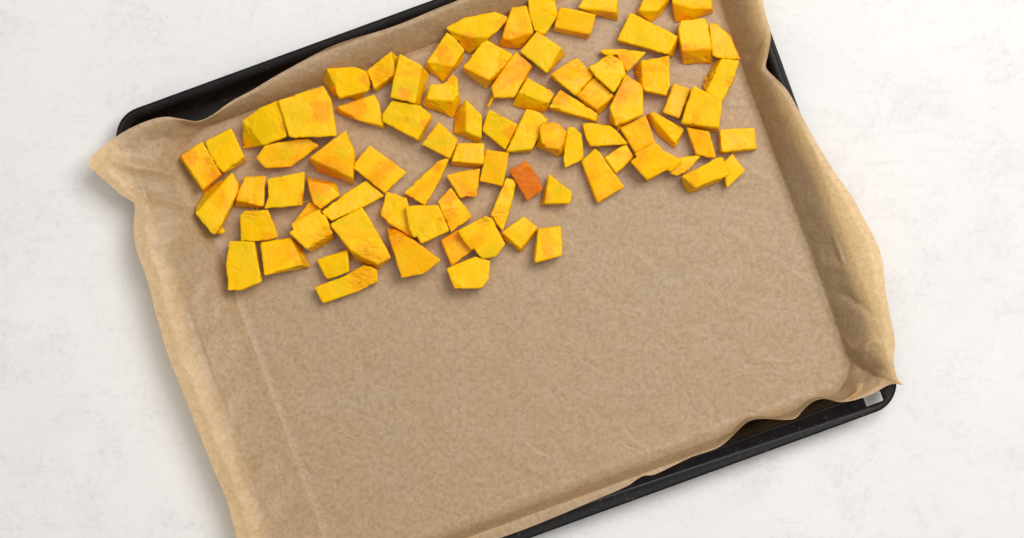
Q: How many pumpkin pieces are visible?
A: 84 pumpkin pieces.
